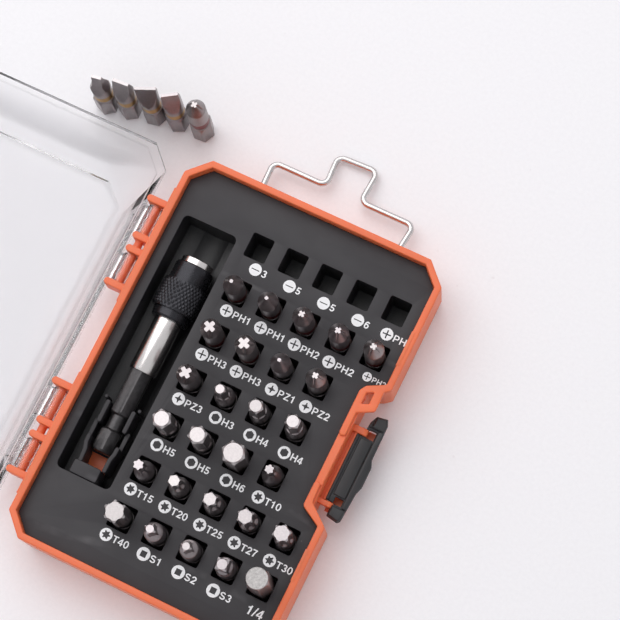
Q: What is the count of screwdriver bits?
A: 32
